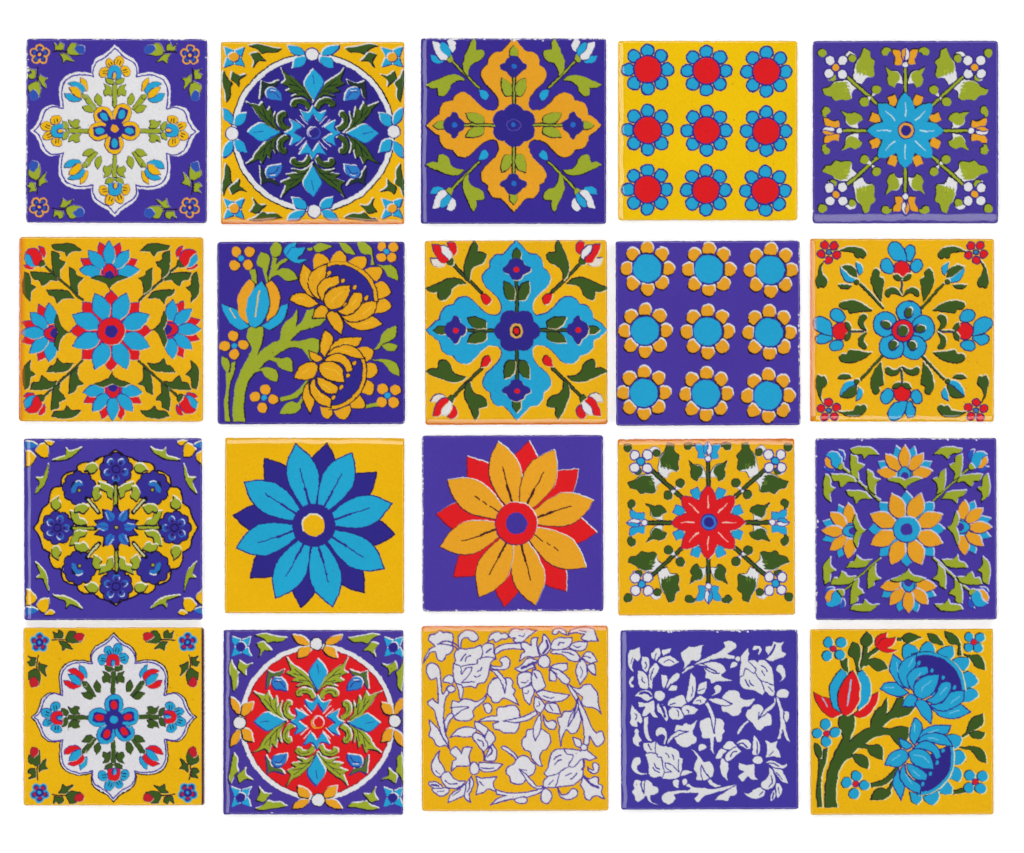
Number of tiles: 20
